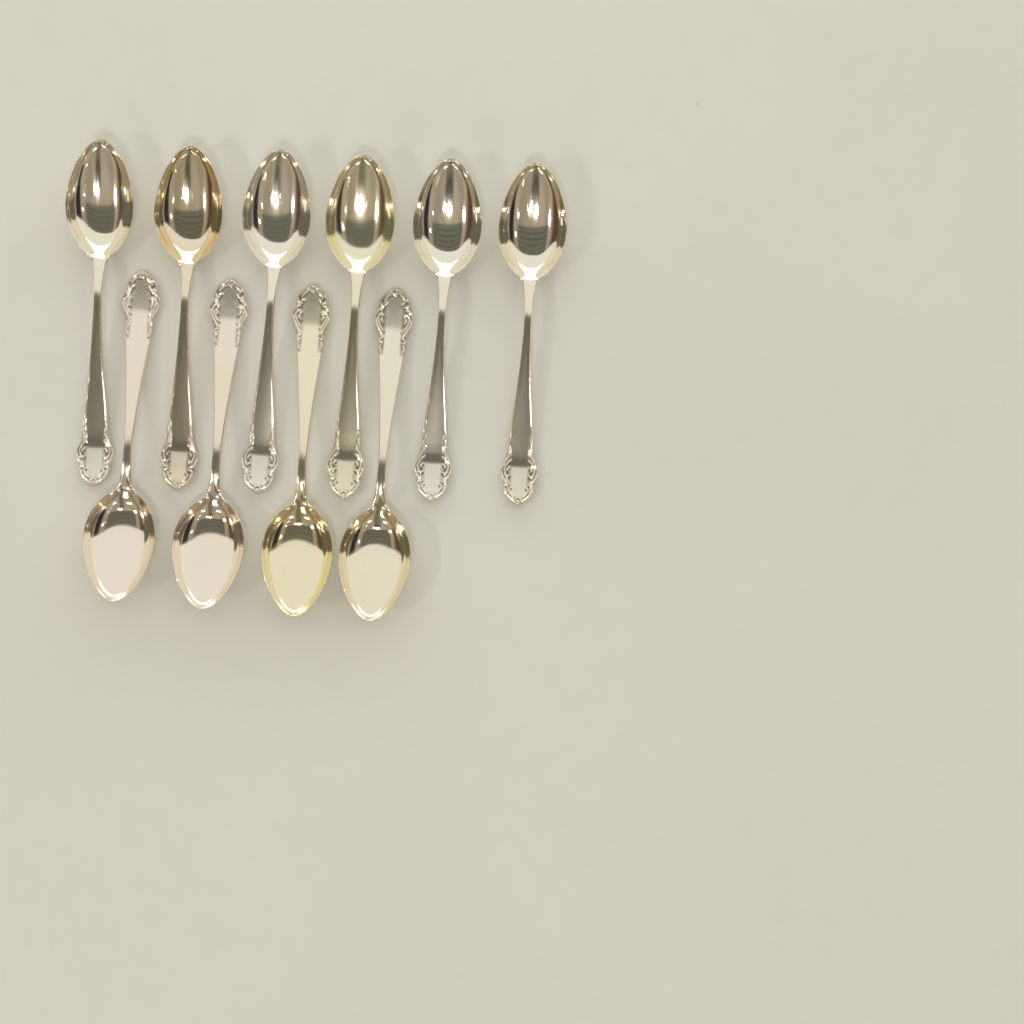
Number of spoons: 10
